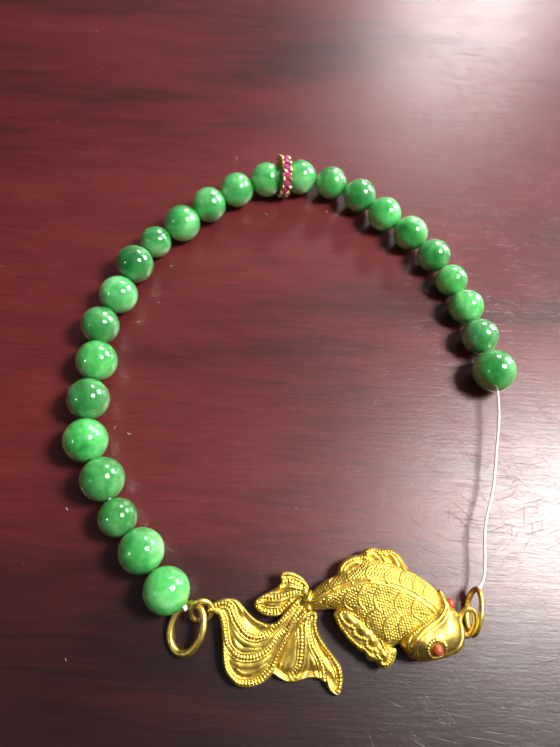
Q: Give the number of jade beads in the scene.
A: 25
